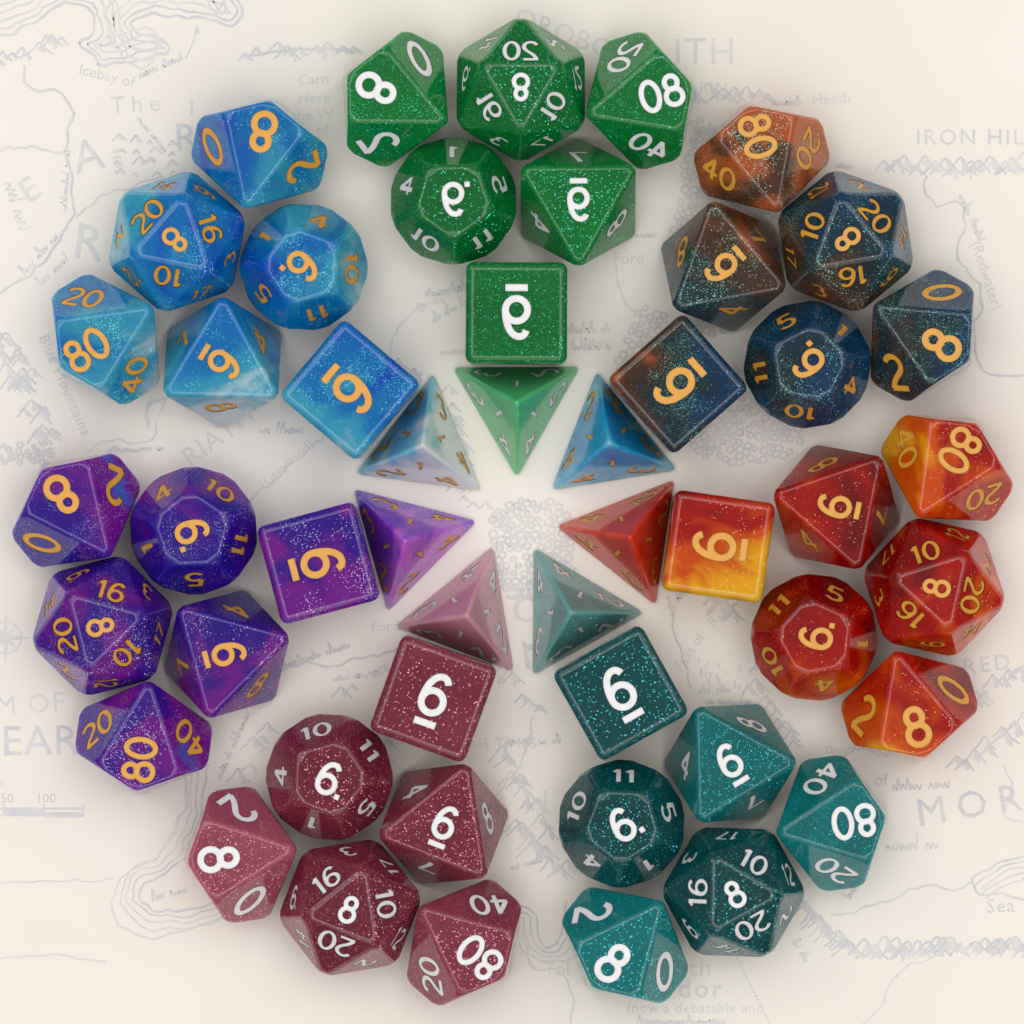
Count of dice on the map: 49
